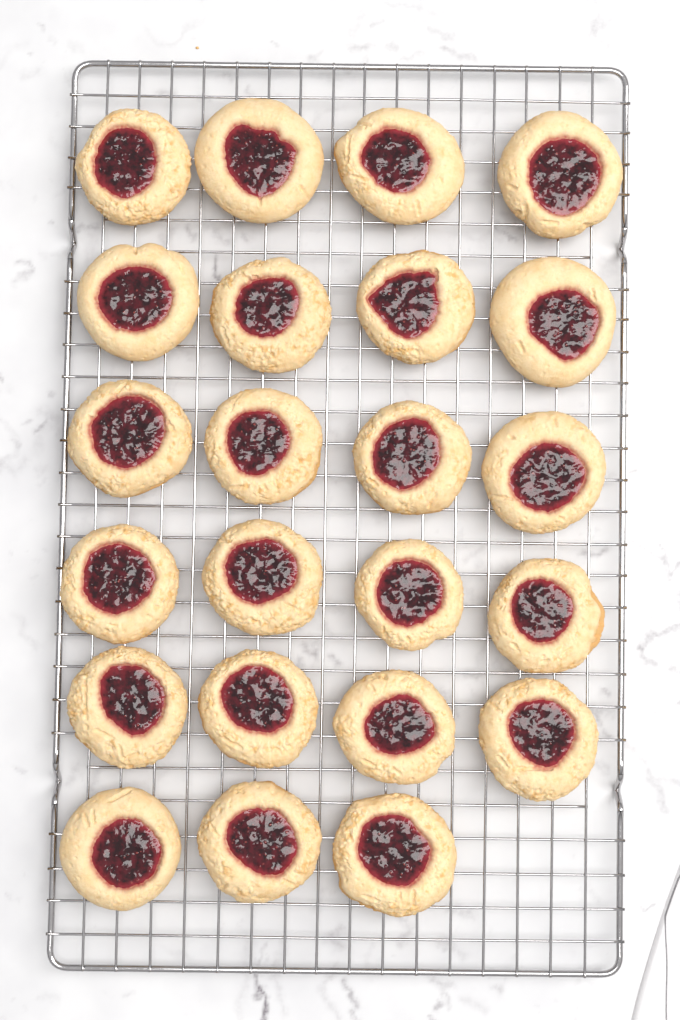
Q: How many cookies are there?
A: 23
